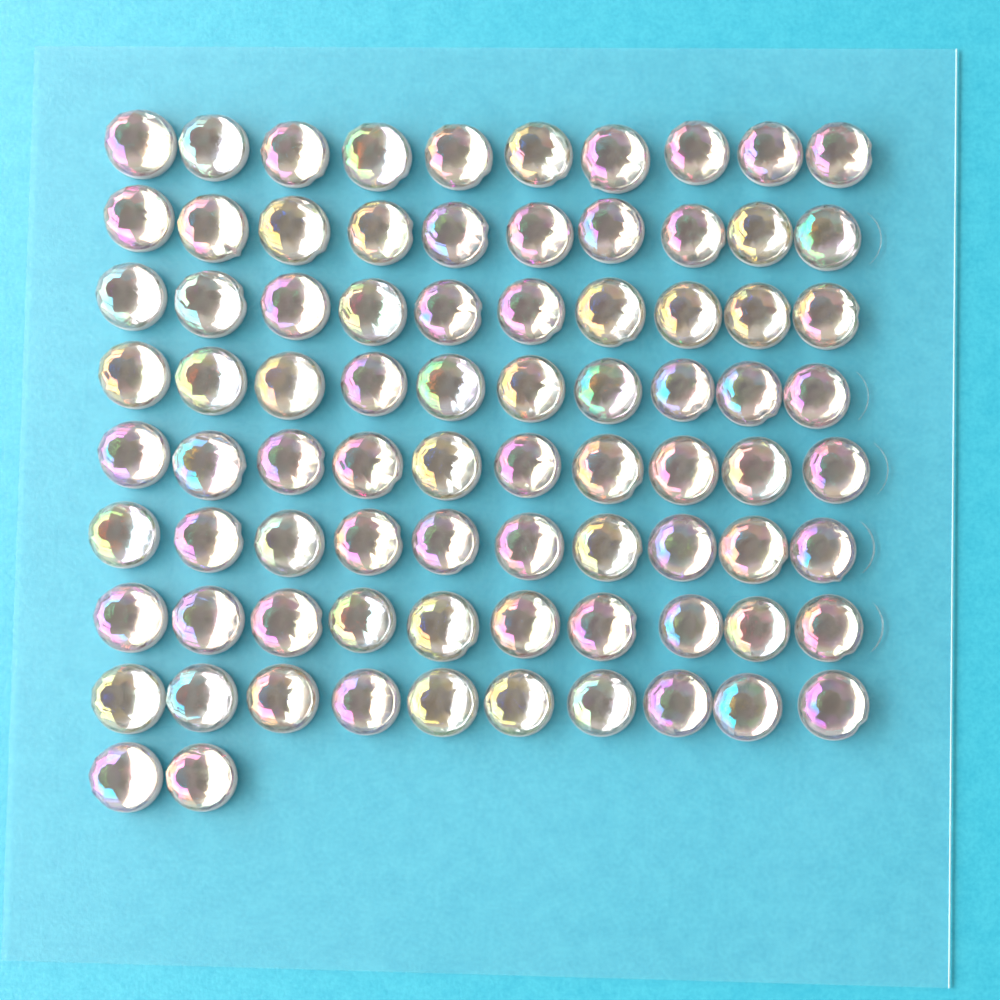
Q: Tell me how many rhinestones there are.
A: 82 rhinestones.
